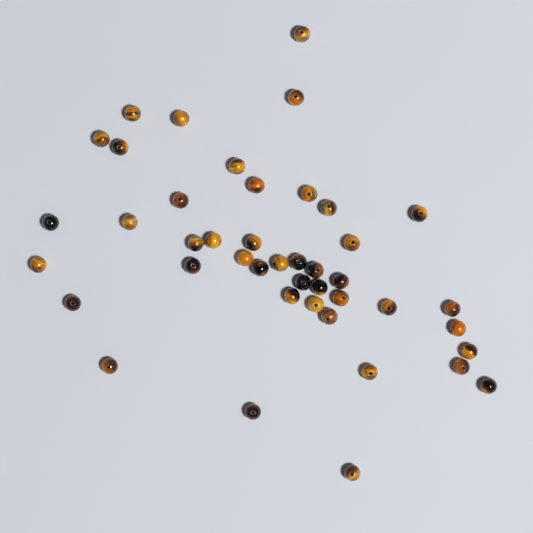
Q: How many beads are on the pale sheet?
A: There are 43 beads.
